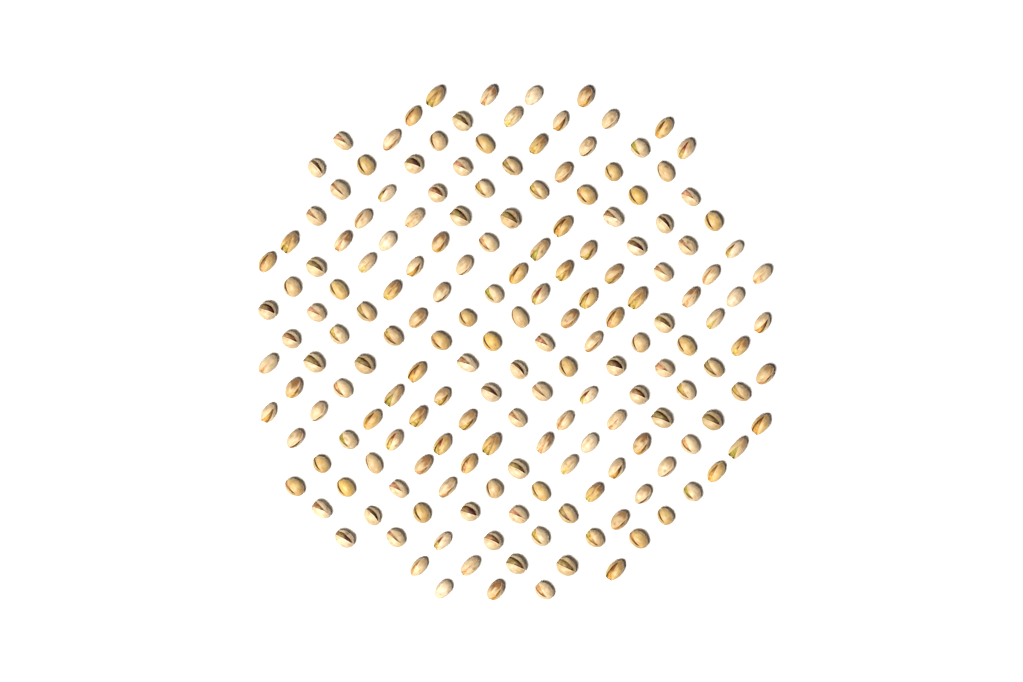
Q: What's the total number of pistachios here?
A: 178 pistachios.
